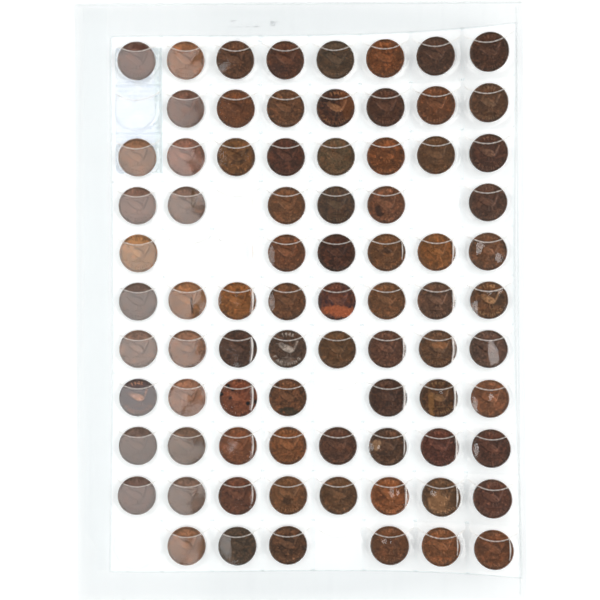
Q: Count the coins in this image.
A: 80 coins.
